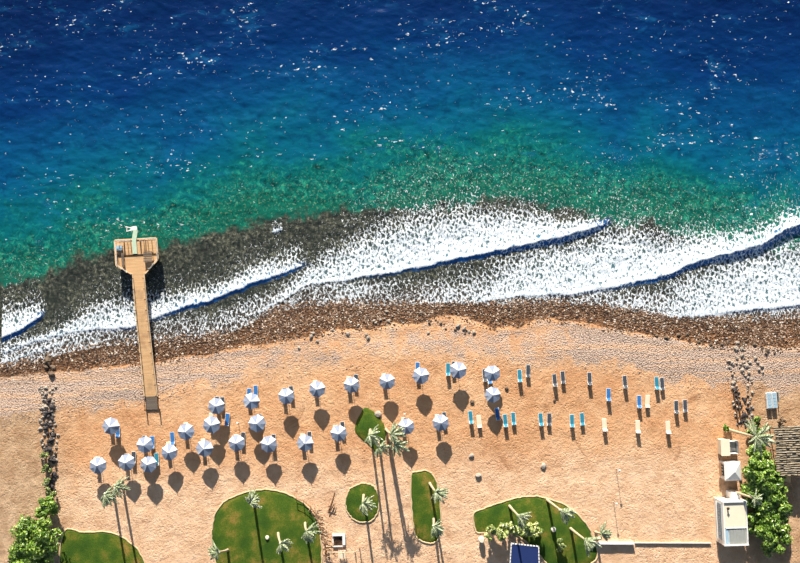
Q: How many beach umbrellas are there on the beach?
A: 26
